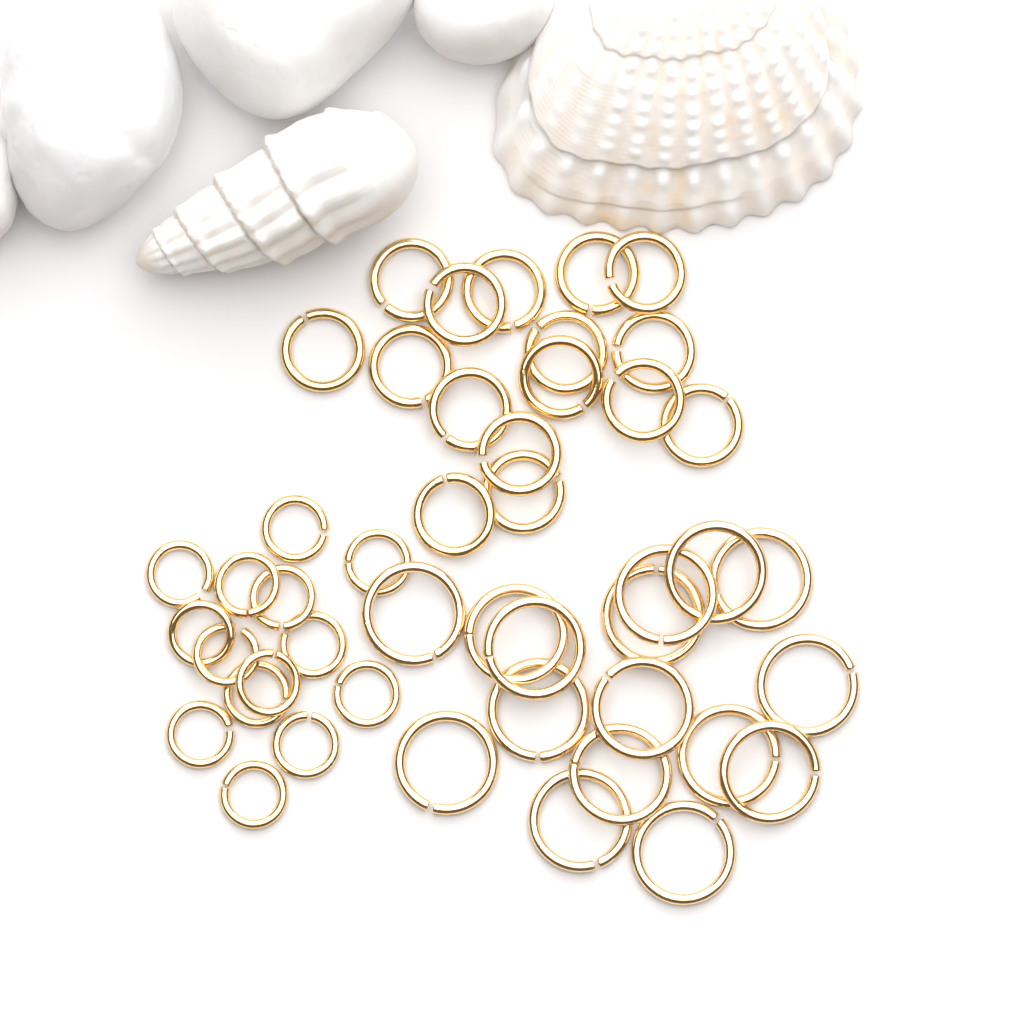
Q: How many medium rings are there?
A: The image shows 16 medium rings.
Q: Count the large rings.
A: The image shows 16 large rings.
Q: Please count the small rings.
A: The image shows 14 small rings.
